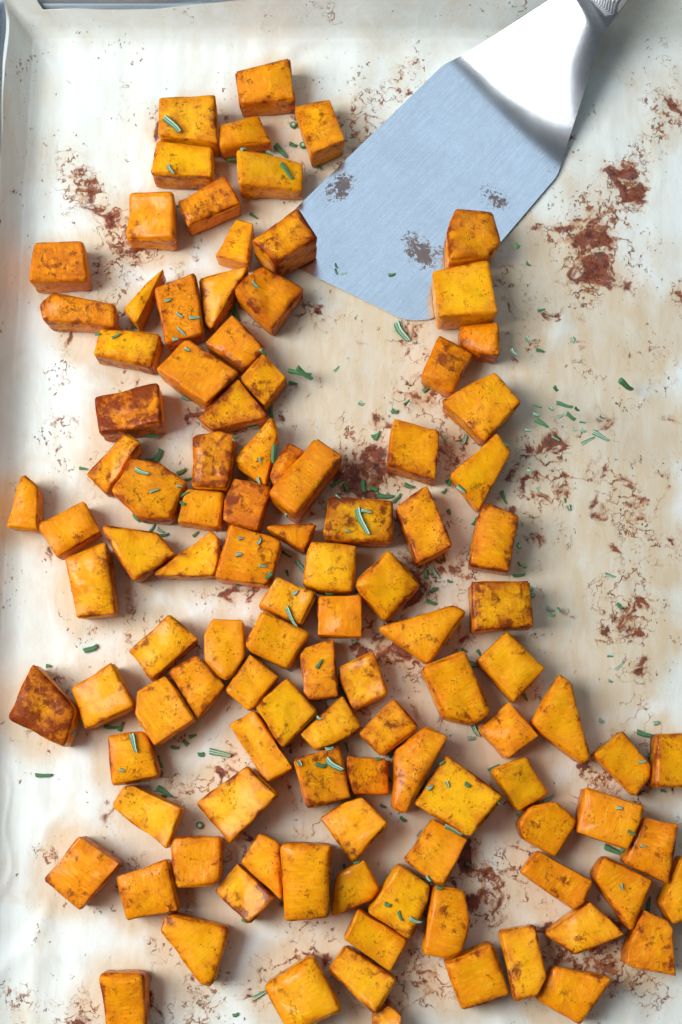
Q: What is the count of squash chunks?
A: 109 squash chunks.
